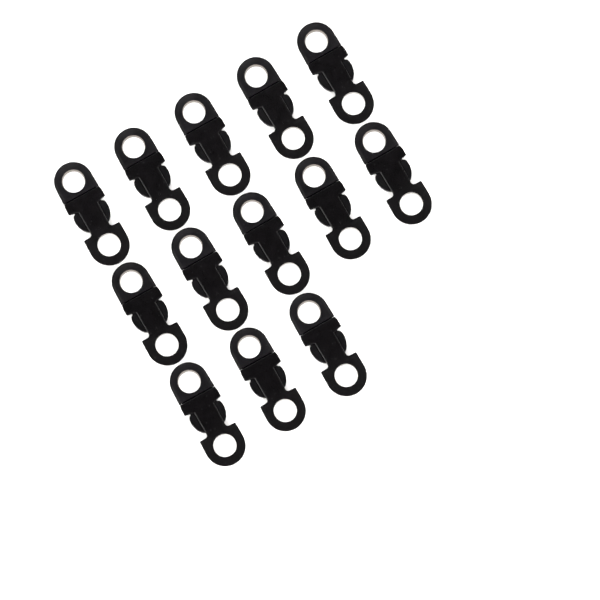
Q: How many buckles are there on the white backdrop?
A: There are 13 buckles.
